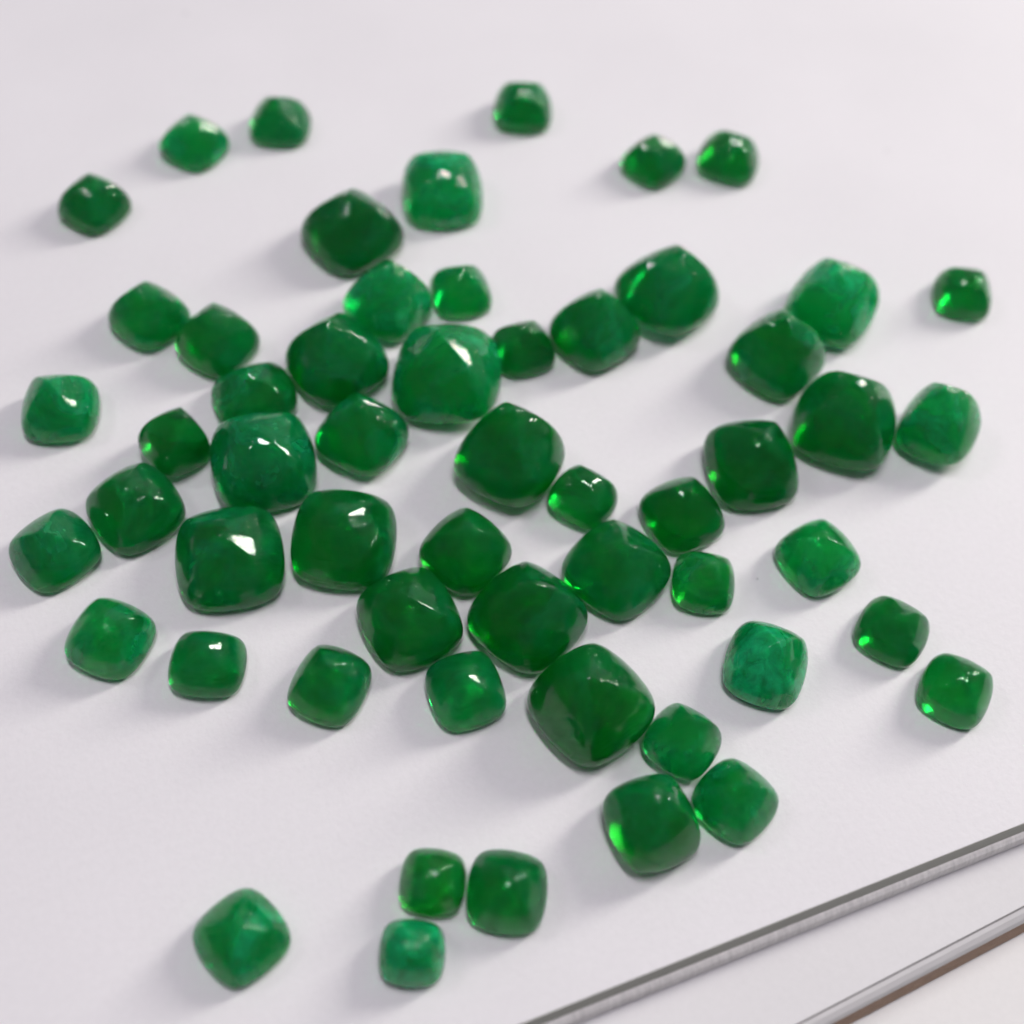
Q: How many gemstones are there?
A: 56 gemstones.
